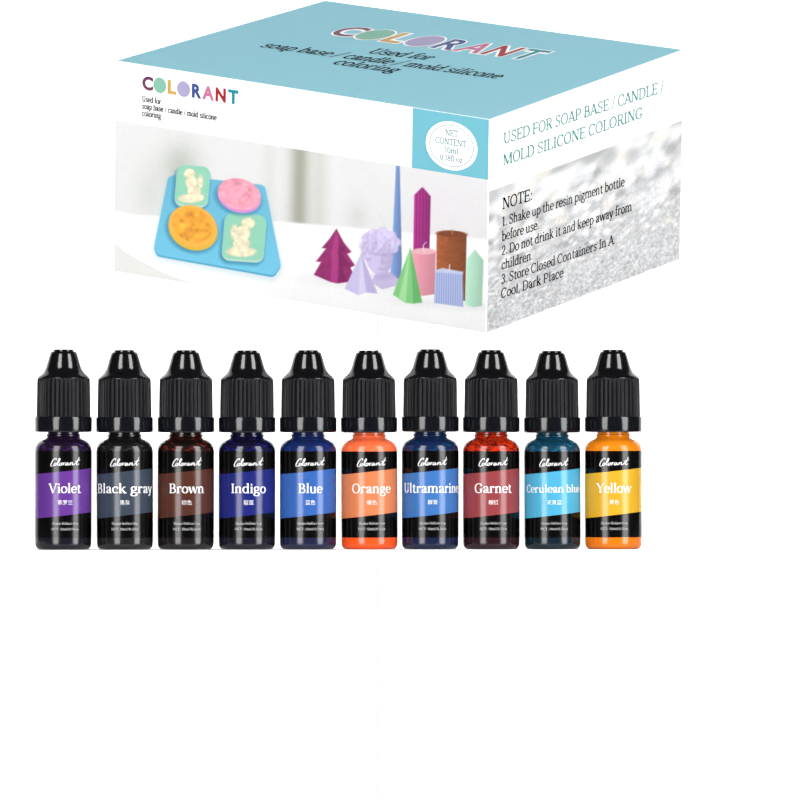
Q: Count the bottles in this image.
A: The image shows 10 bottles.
